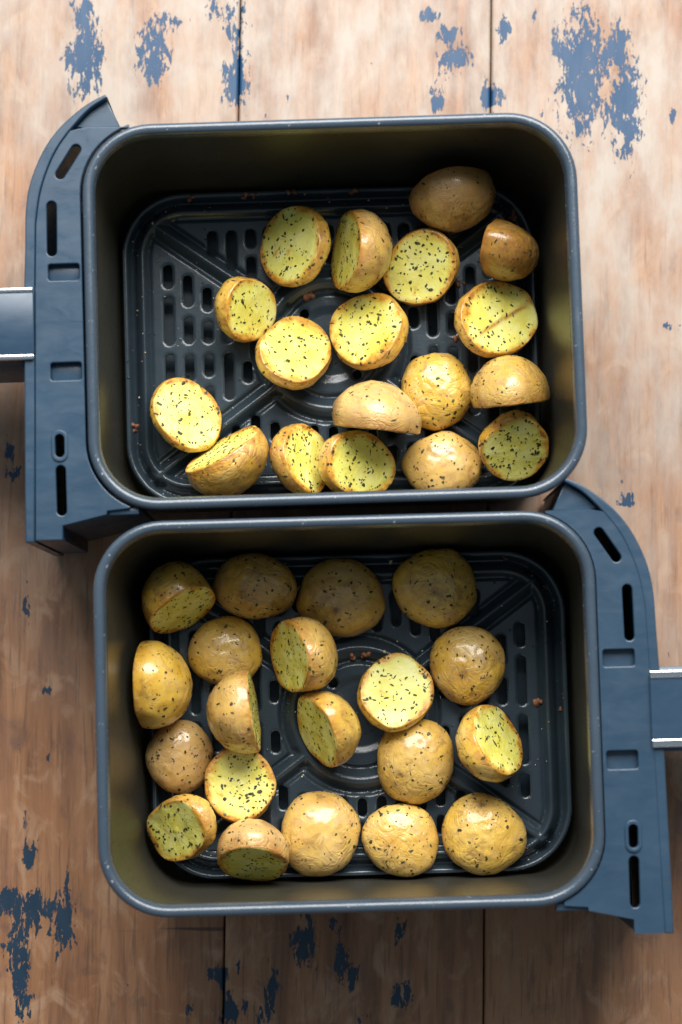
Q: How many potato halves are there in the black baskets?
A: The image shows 38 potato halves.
